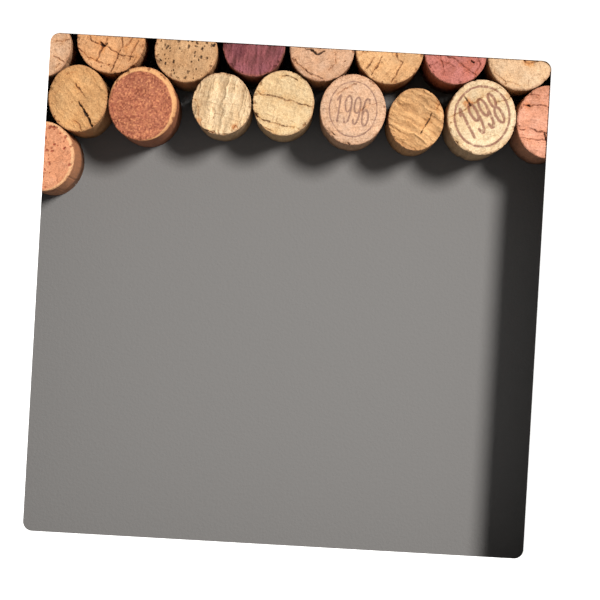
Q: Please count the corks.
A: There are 17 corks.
